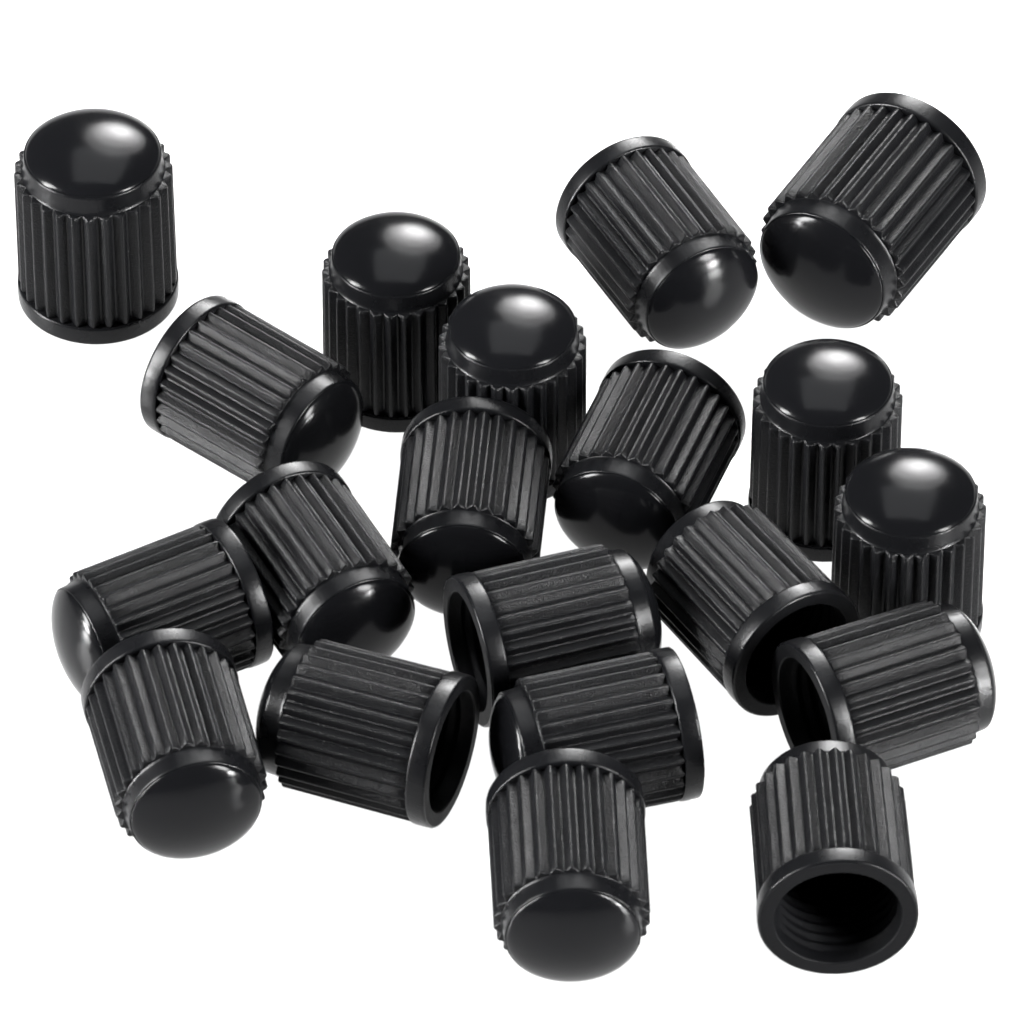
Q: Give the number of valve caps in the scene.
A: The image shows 20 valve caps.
